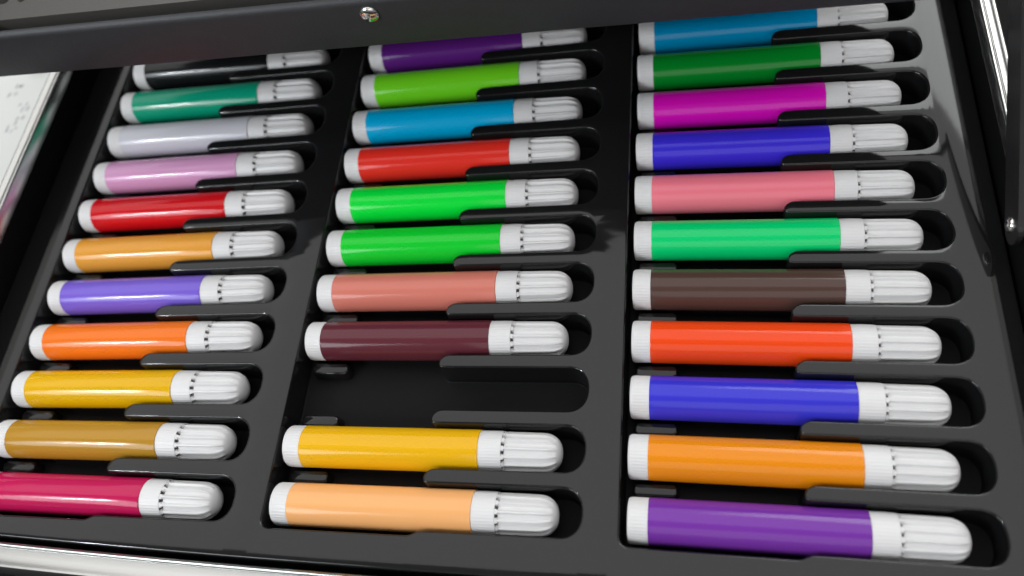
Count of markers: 32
